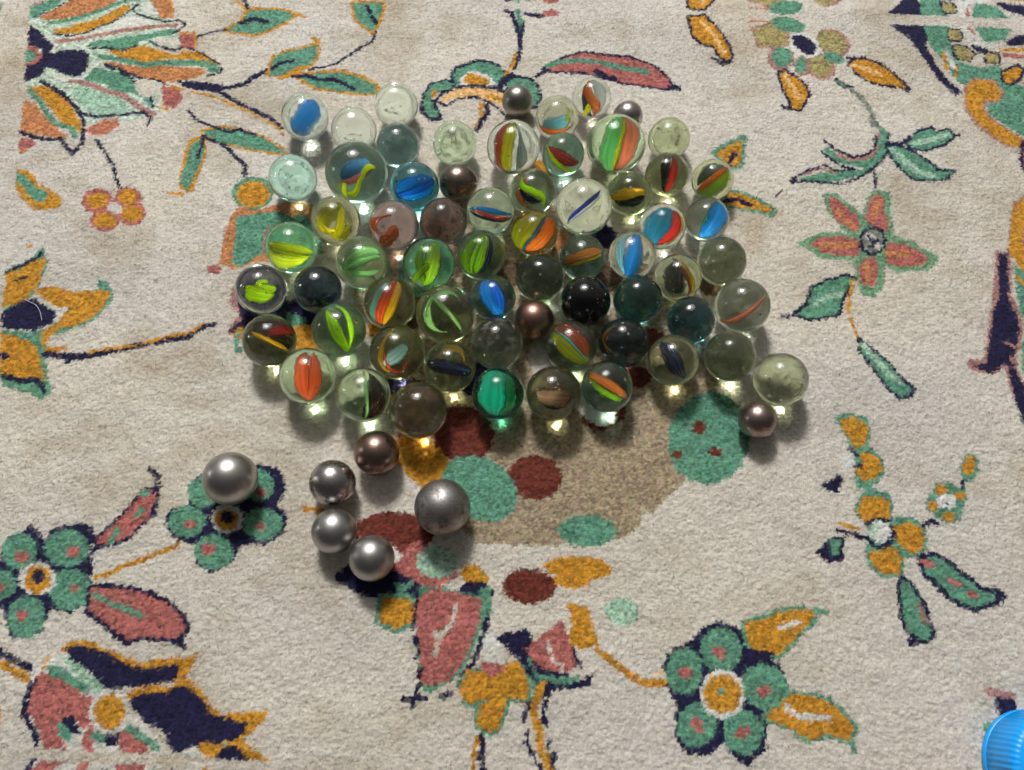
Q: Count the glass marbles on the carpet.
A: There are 60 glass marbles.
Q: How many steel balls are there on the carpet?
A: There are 11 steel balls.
